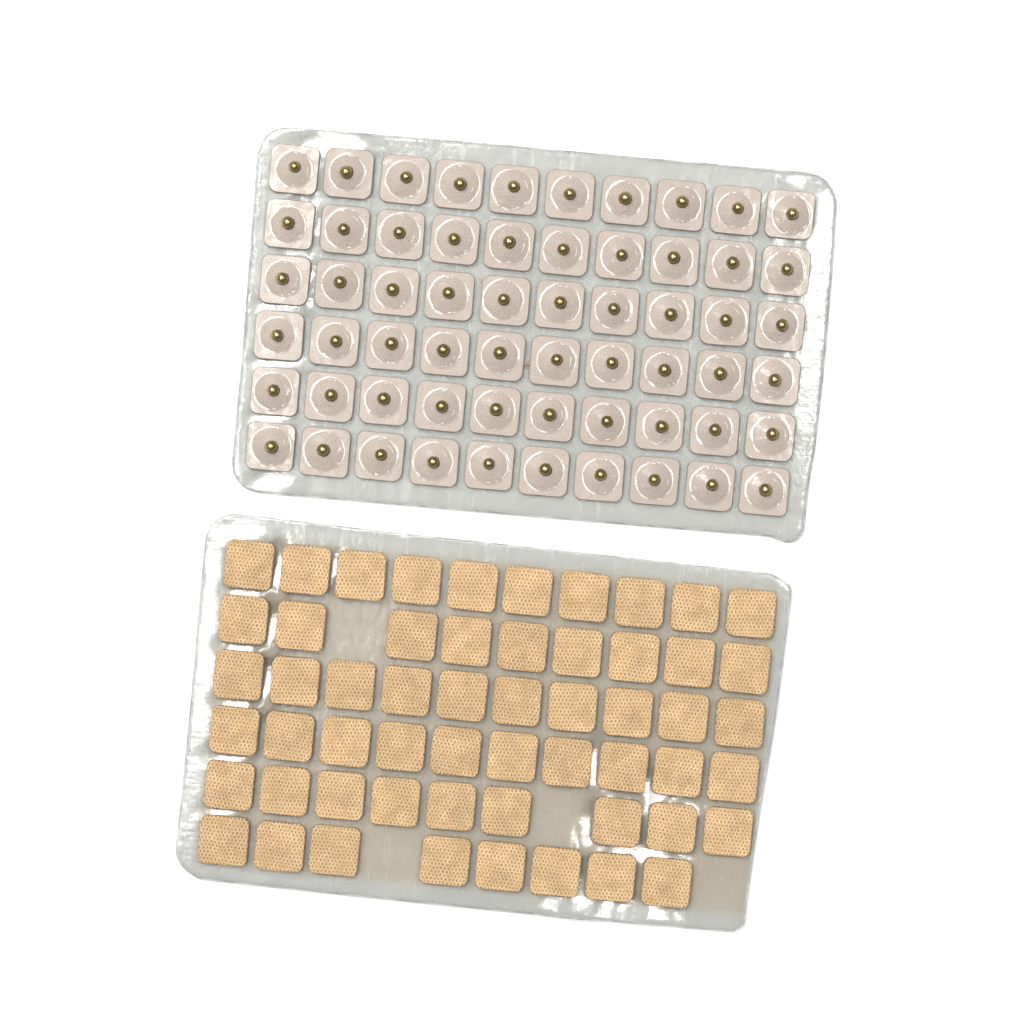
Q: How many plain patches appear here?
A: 56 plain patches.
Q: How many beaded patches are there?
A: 60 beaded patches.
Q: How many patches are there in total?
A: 116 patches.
